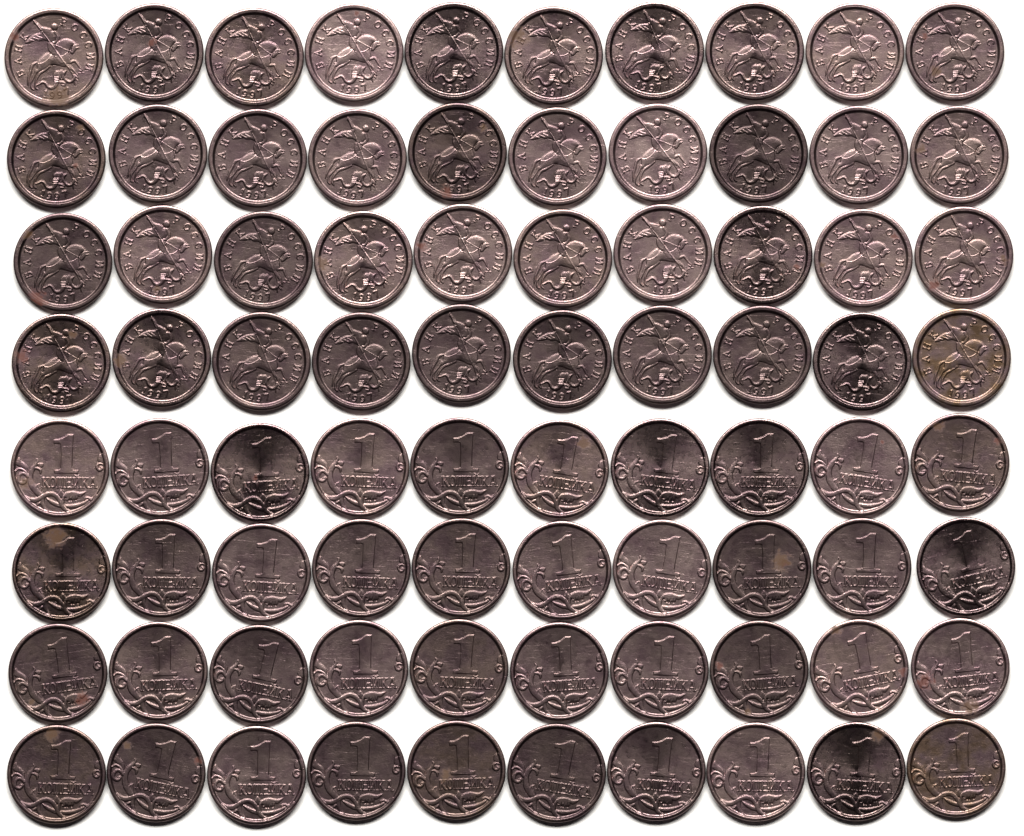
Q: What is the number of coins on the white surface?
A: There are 80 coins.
